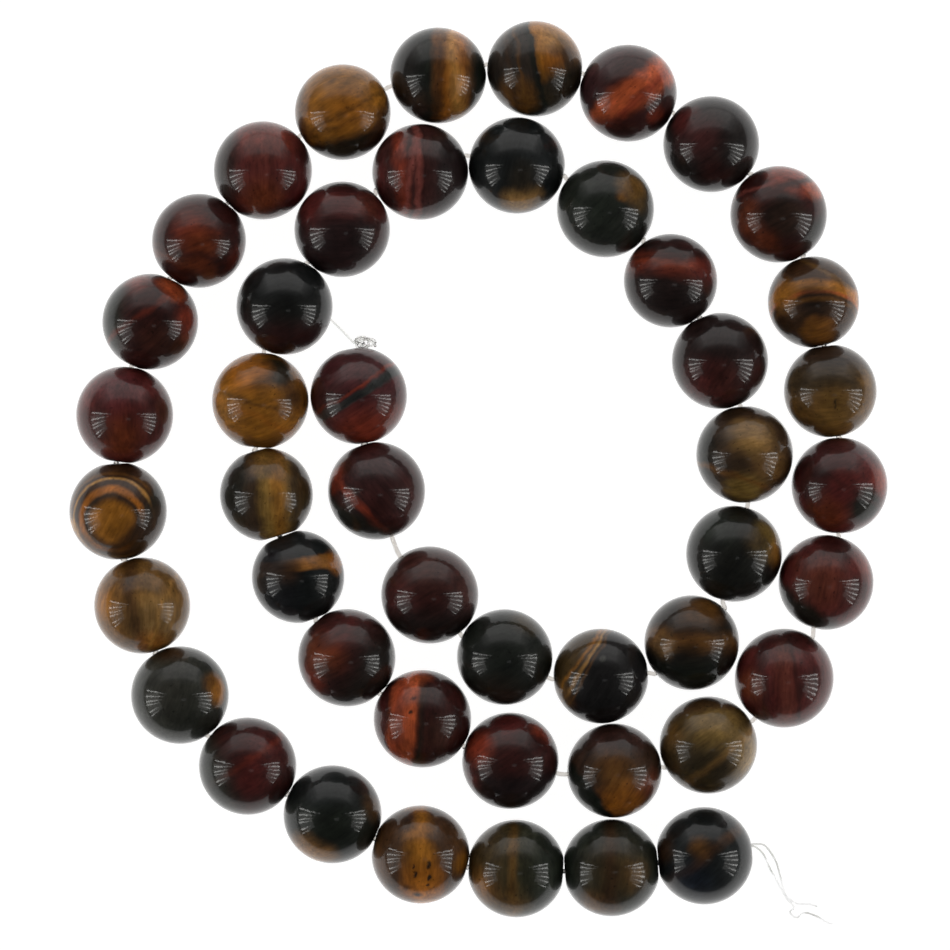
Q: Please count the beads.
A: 47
